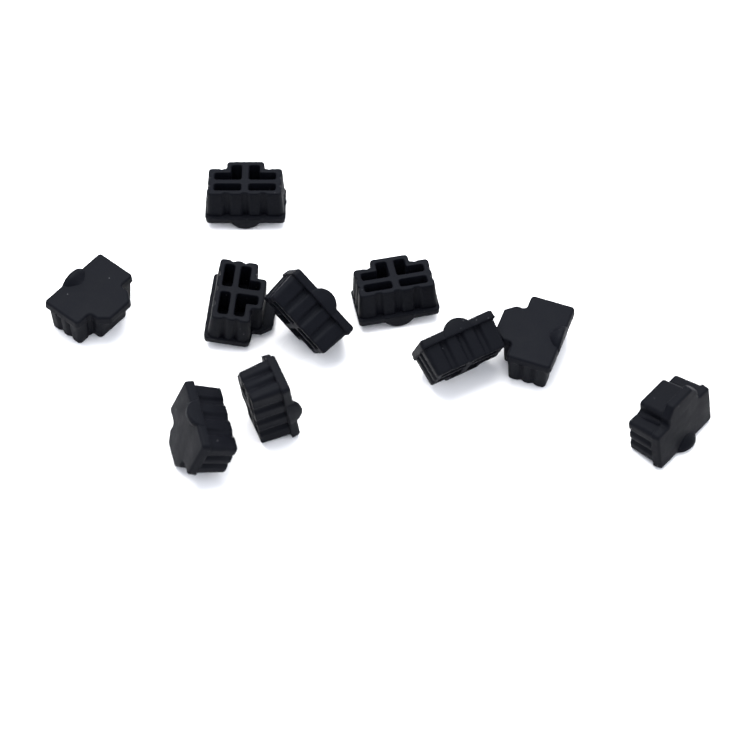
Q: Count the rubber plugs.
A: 10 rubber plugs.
